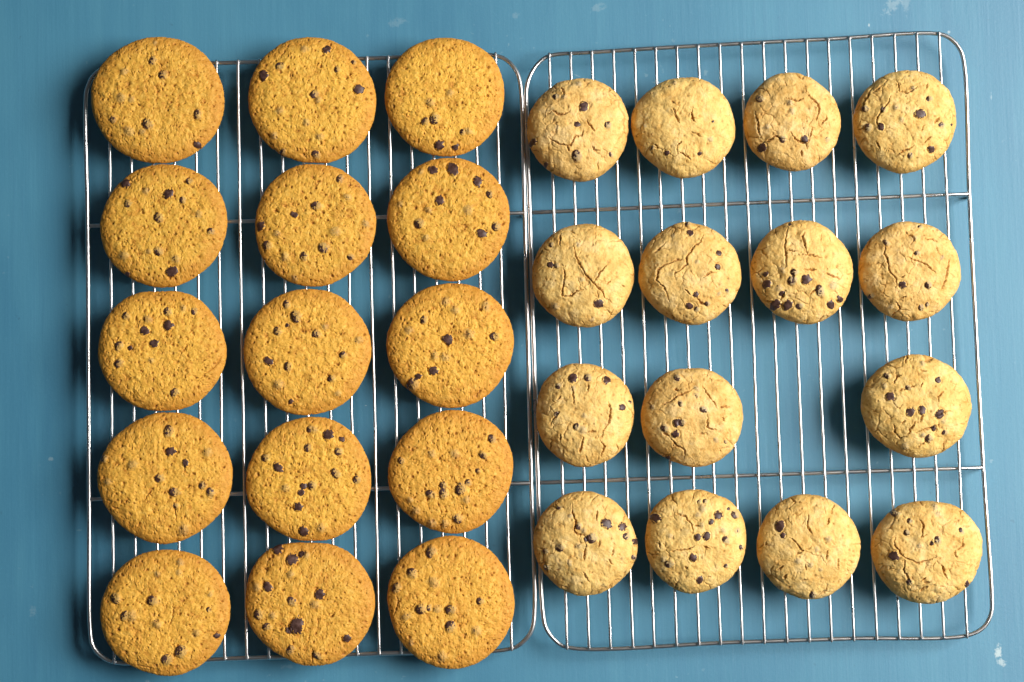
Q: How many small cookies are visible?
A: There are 15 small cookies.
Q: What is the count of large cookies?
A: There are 15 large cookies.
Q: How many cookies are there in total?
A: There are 30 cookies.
